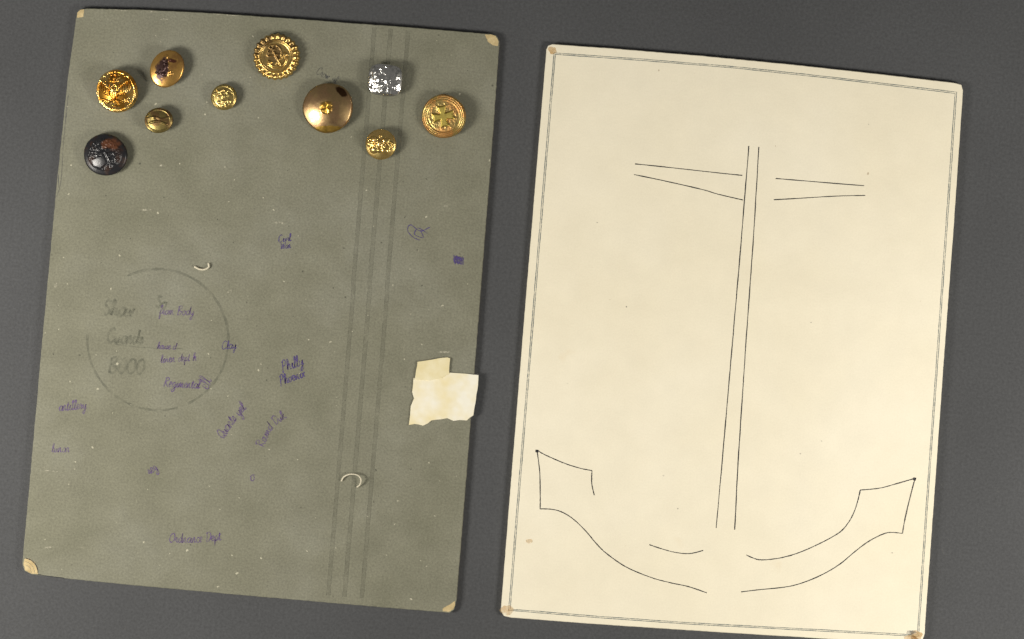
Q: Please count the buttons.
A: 10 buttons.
